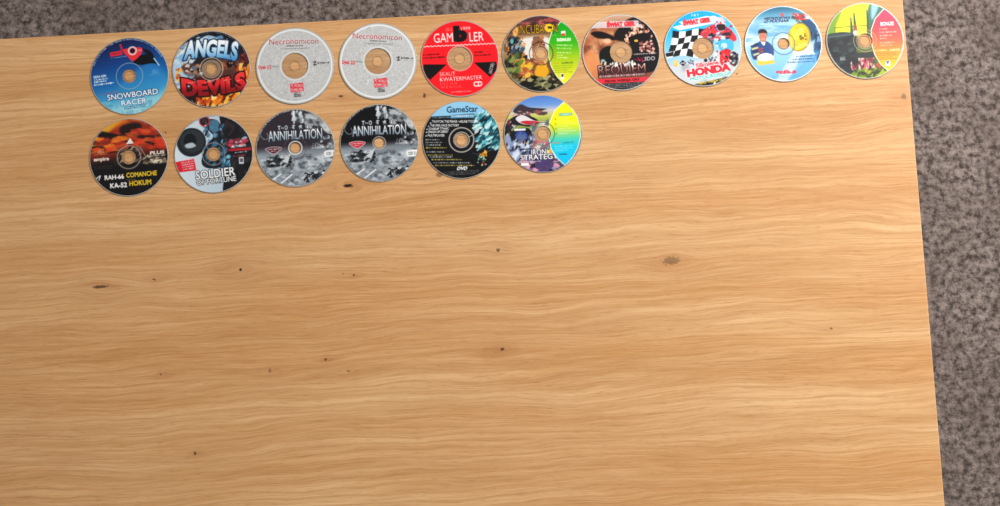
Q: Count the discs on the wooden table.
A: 16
